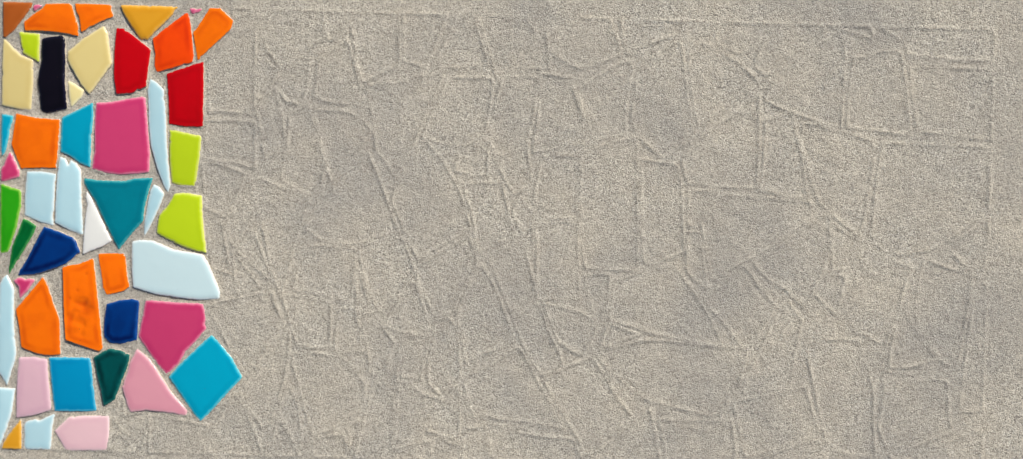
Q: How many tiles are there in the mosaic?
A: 48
